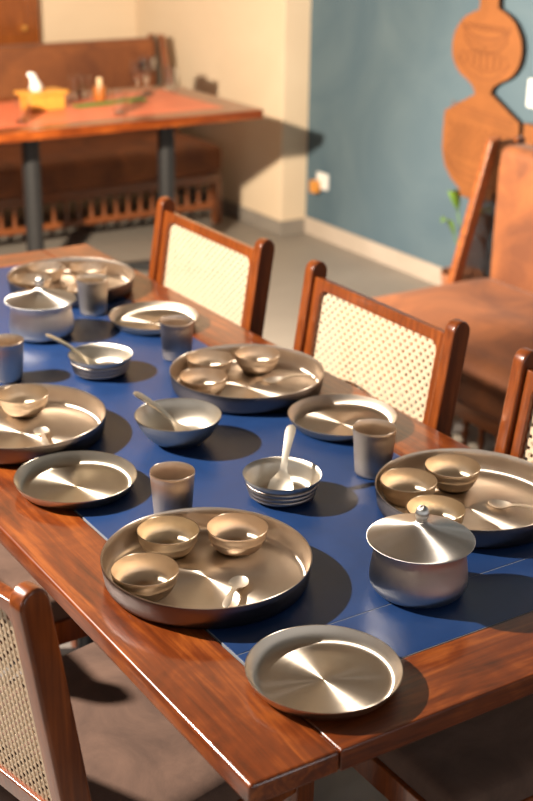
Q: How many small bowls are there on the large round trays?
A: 13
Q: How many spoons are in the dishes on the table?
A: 7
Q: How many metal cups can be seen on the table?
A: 5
